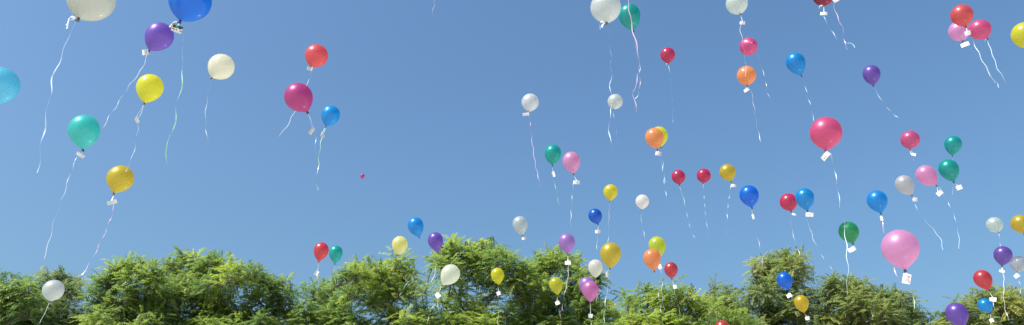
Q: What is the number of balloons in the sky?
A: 77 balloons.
